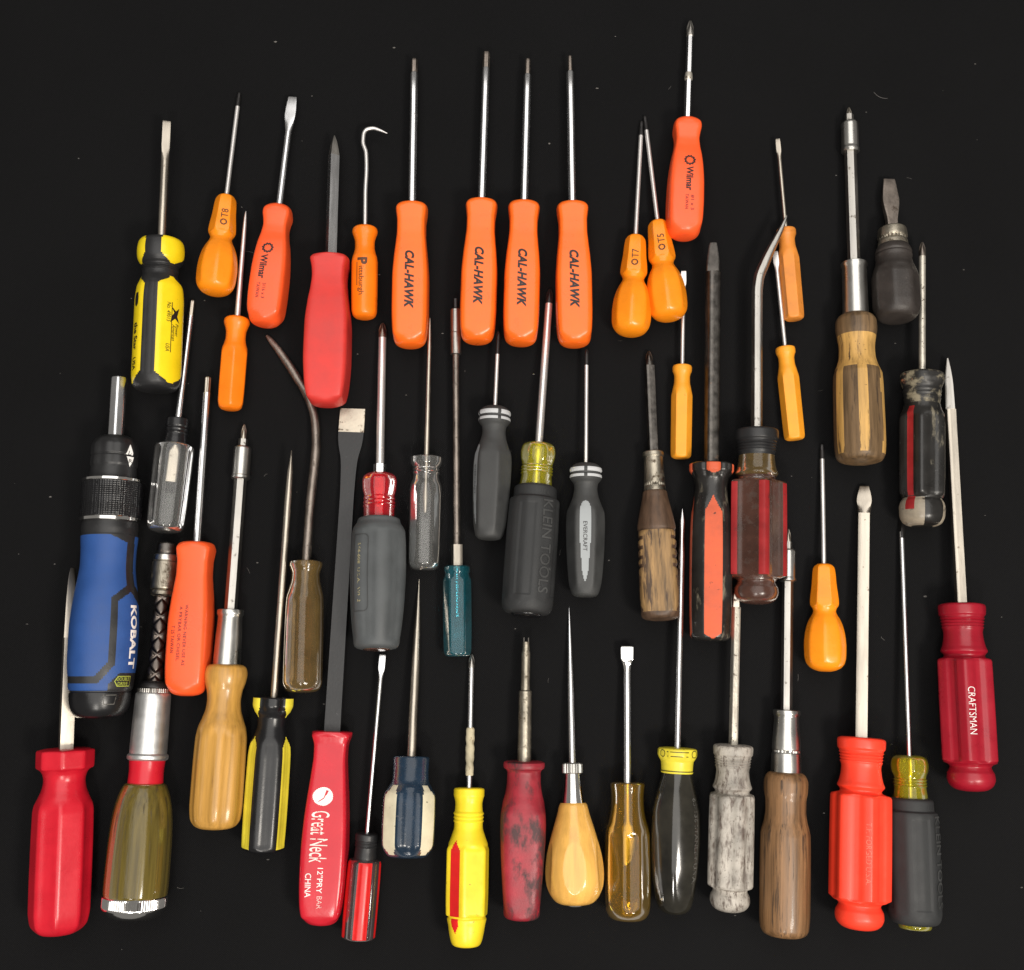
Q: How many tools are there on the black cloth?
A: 50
